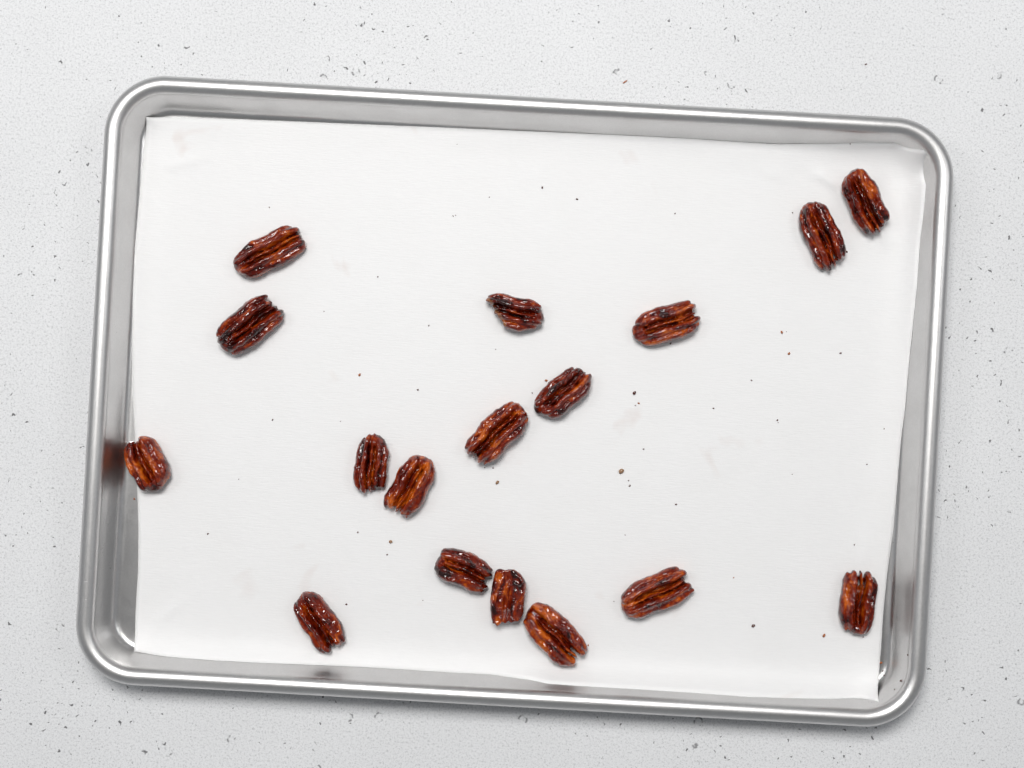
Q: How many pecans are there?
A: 17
